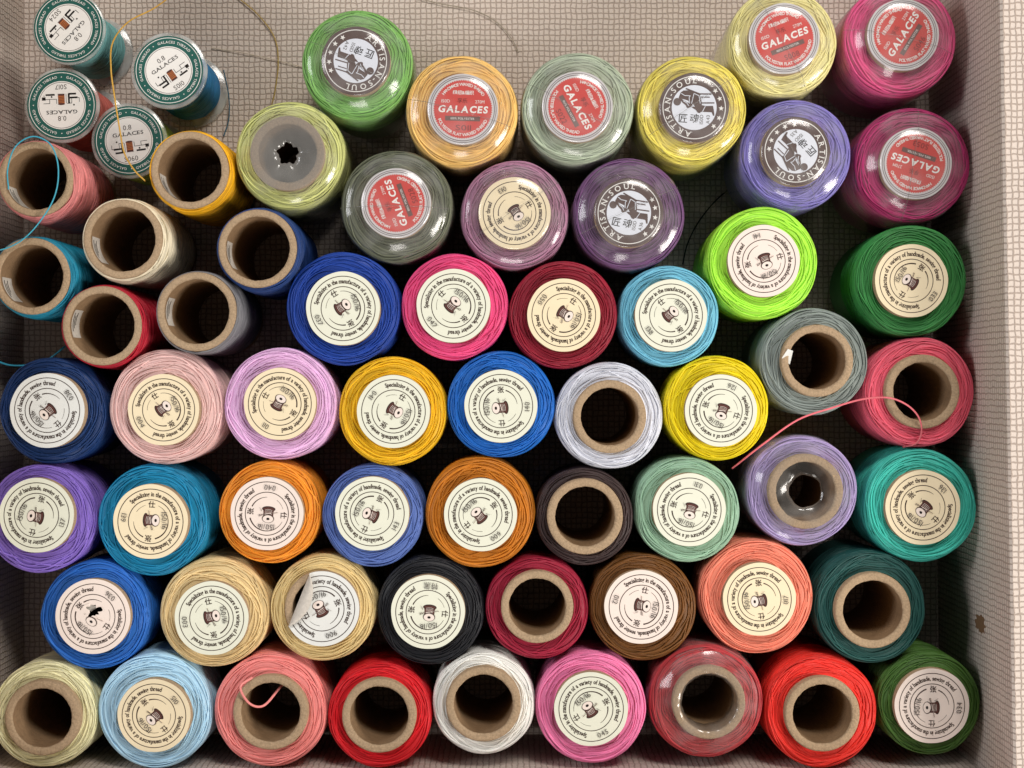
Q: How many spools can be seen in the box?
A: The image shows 64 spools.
